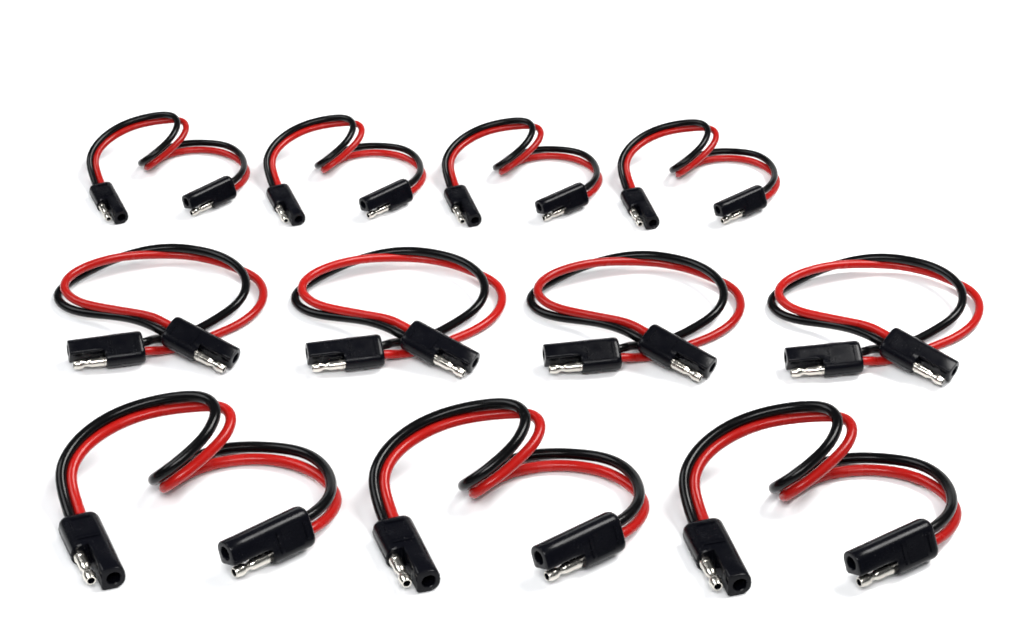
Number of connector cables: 11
